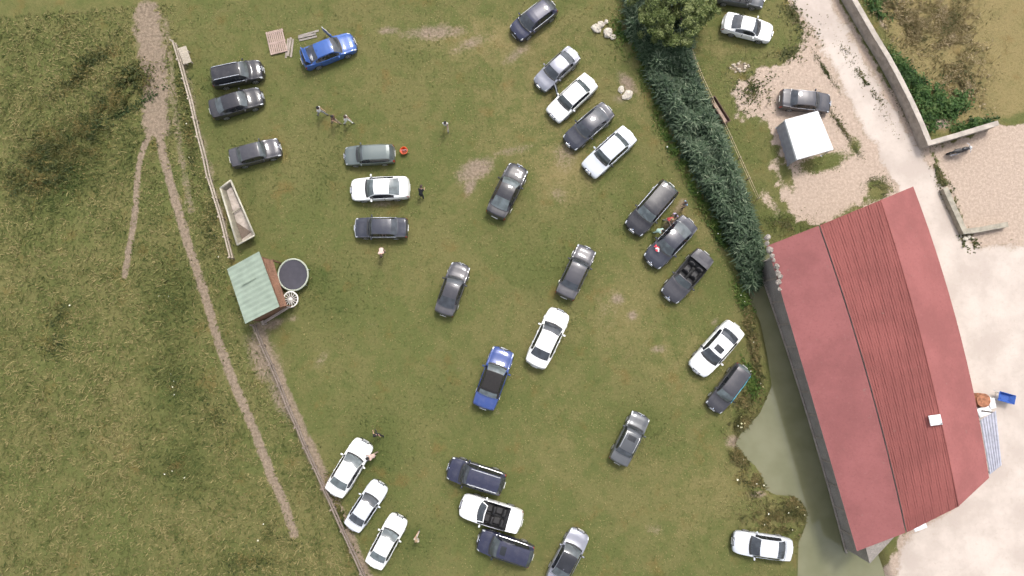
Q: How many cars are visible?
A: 34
